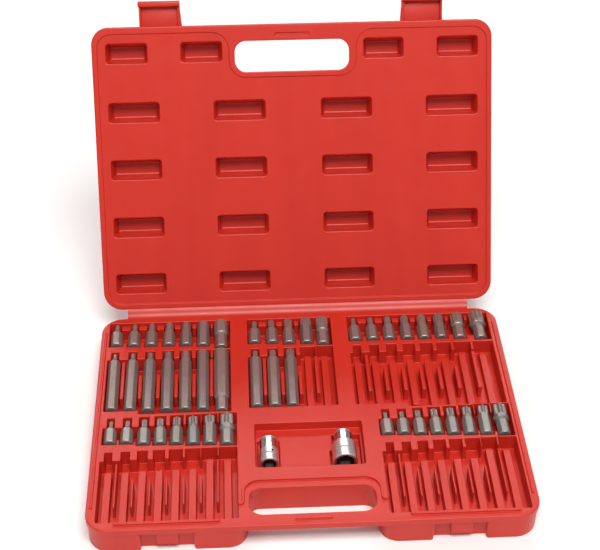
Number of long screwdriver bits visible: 10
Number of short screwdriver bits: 36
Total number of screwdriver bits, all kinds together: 46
